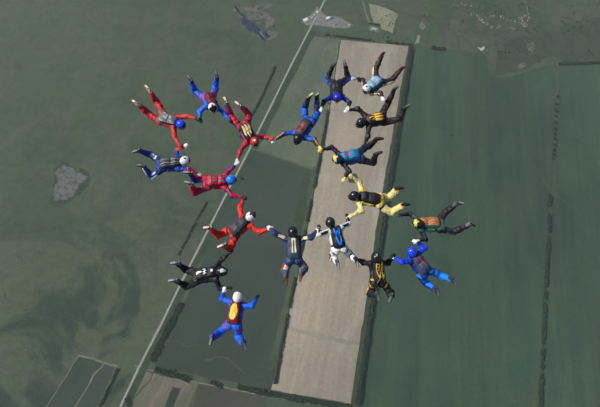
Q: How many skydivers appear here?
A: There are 19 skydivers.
